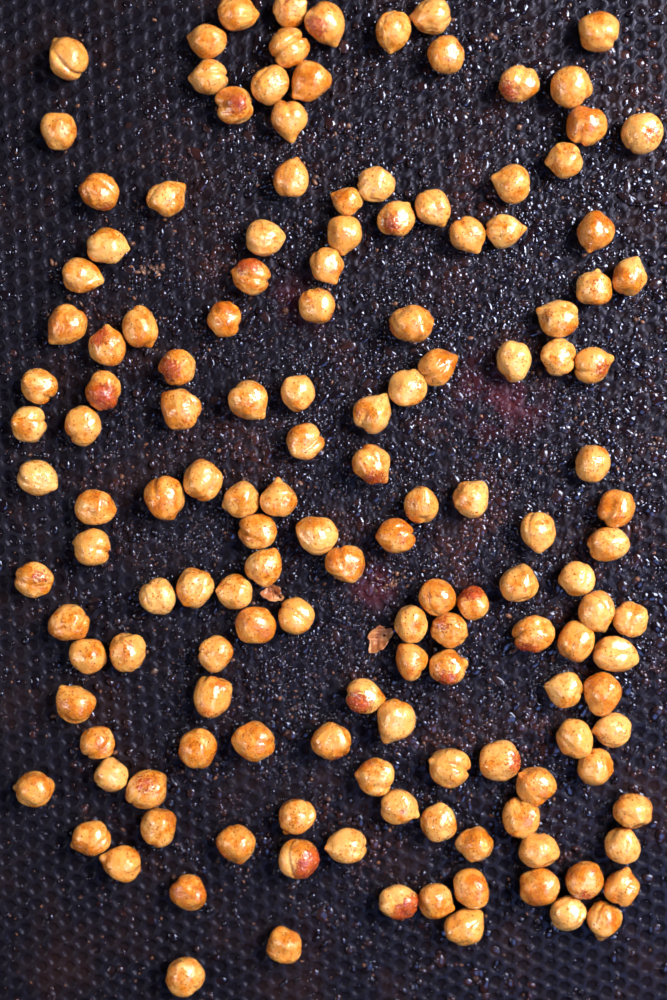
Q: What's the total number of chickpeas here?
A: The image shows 150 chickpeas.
